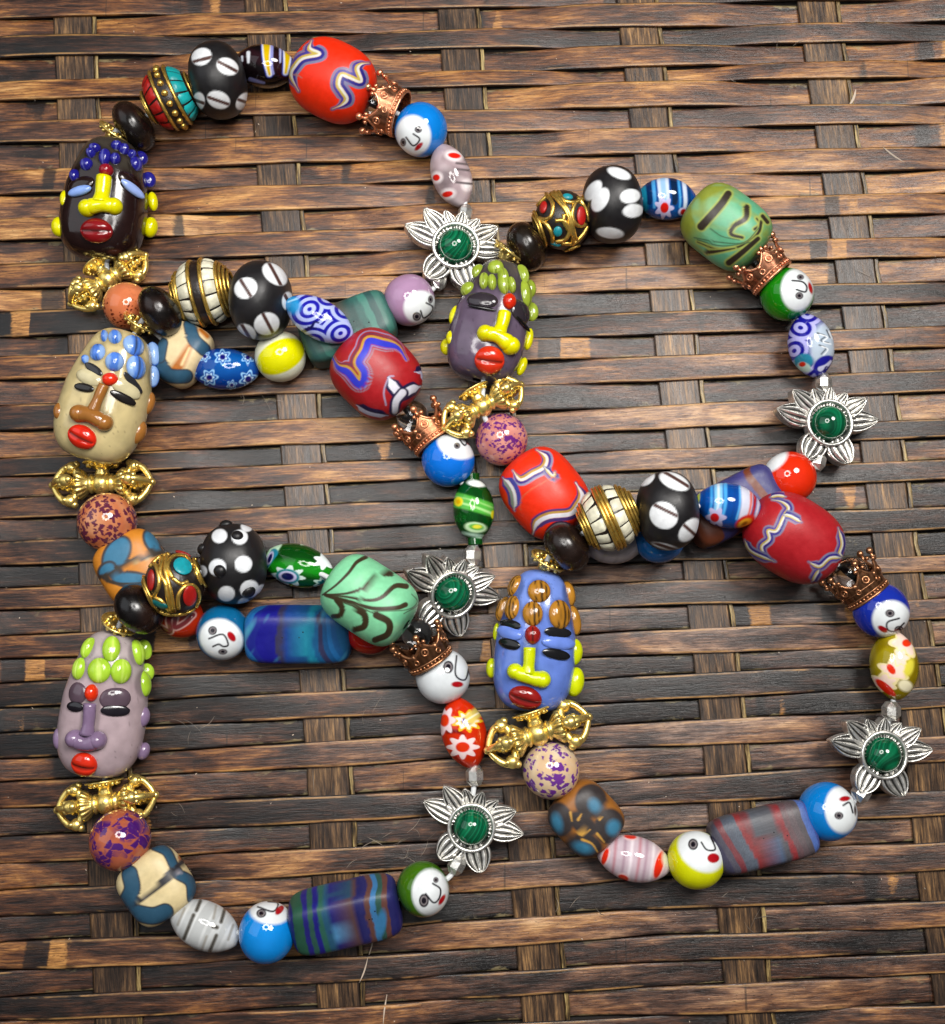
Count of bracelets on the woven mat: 5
